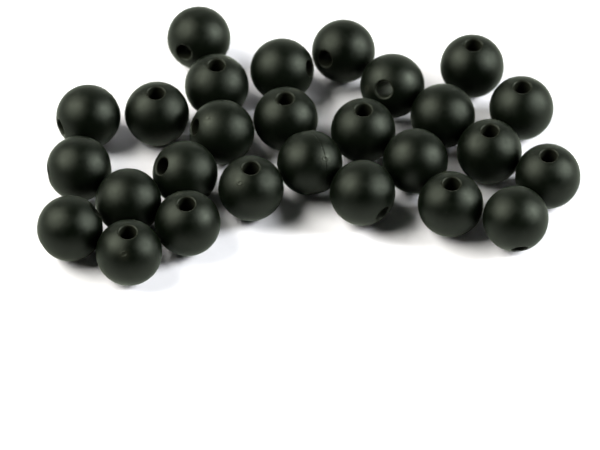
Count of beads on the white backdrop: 27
